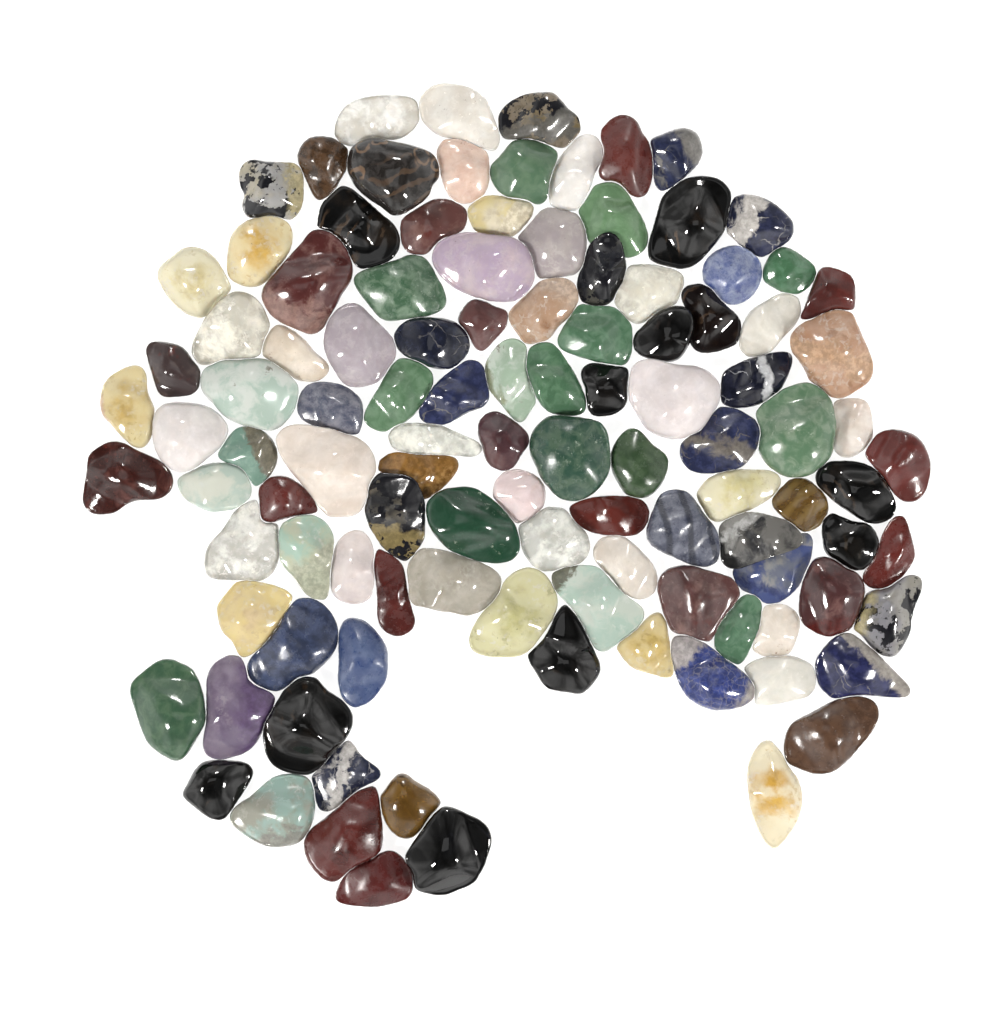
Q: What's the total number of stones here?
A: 111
